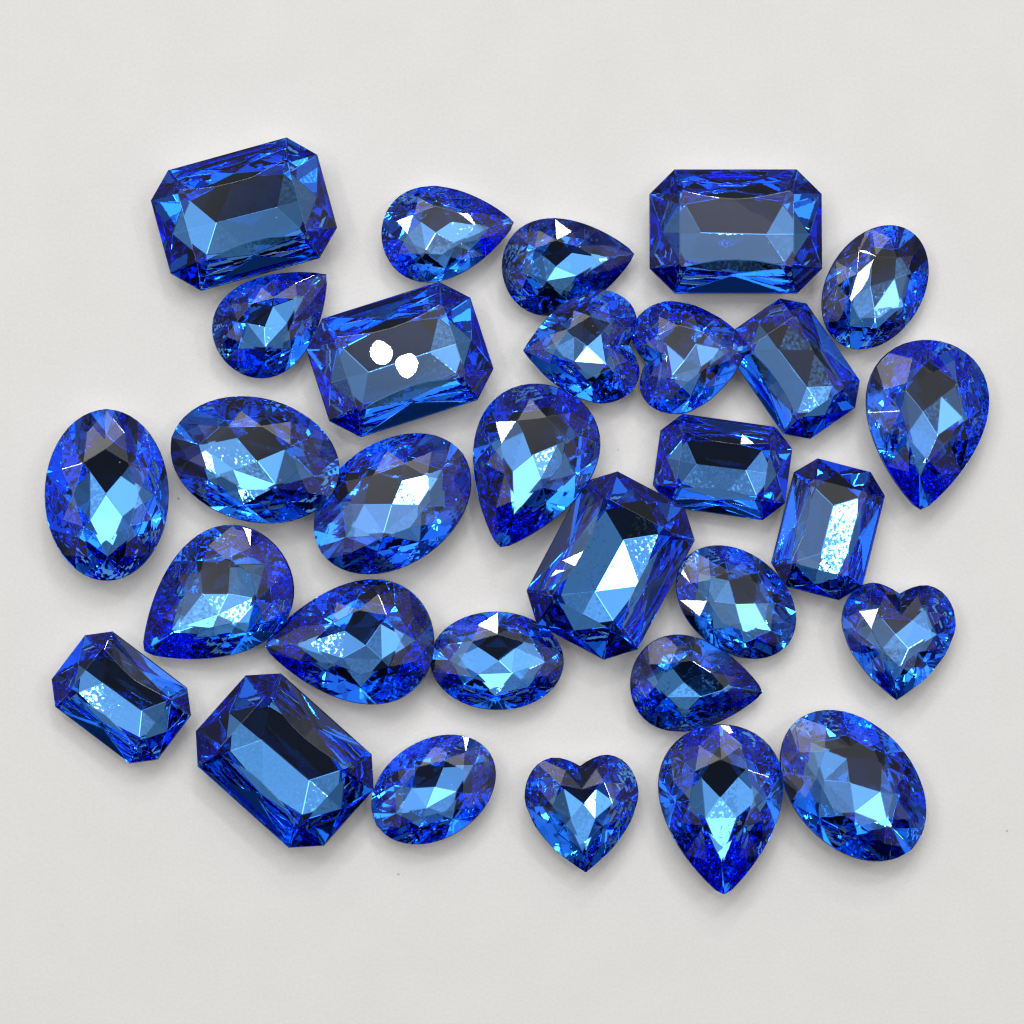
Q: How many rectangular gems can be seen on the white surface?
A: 9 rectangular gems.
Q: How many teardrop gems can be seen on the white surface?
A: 9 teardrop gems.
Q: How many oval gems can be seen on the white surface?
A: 8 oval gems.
